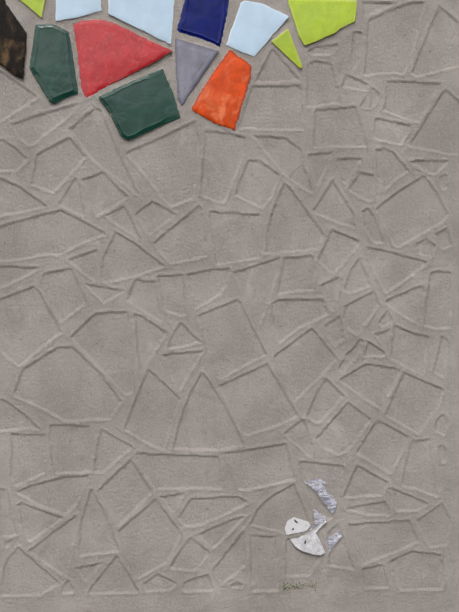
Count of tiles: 13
